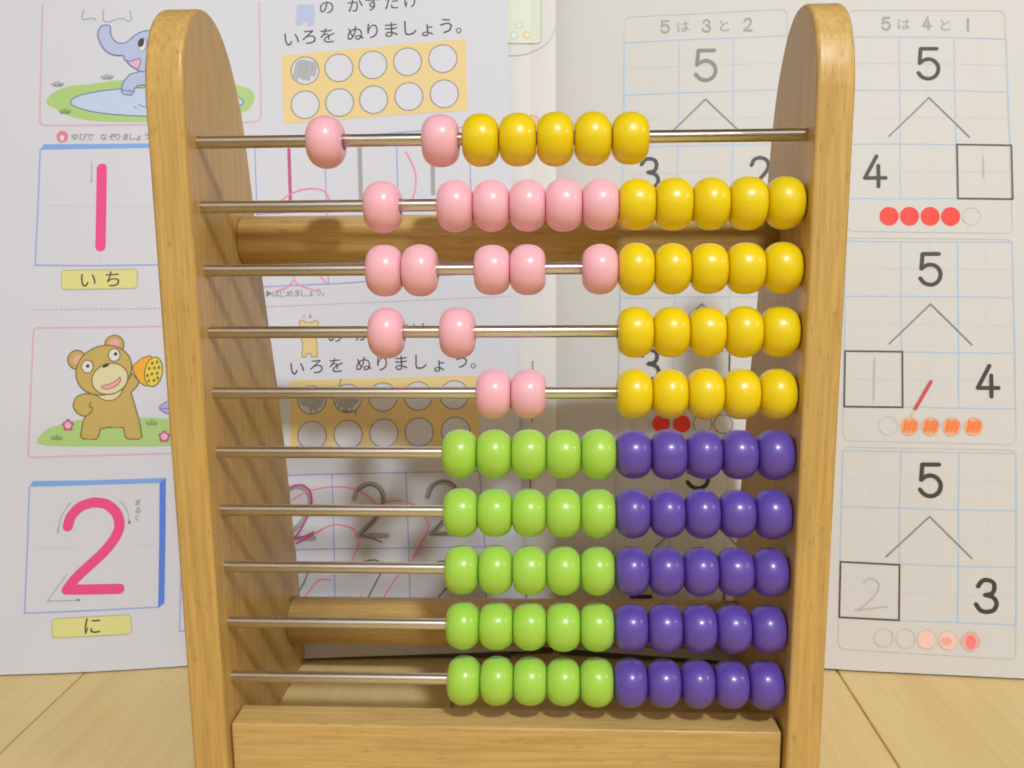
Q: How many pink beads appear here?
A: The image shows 17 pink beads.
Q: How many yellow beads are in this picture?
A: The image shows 25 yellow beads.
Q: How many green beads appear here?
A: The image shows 25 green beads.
